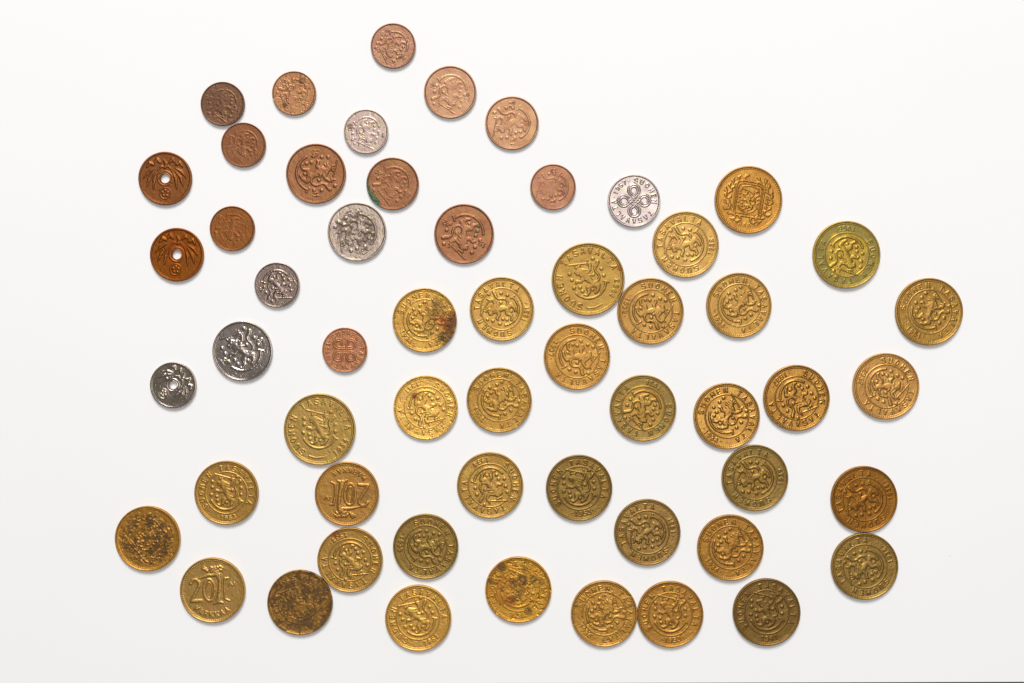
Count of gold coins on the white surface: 36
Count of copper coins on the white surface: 14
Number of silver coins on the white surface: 6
